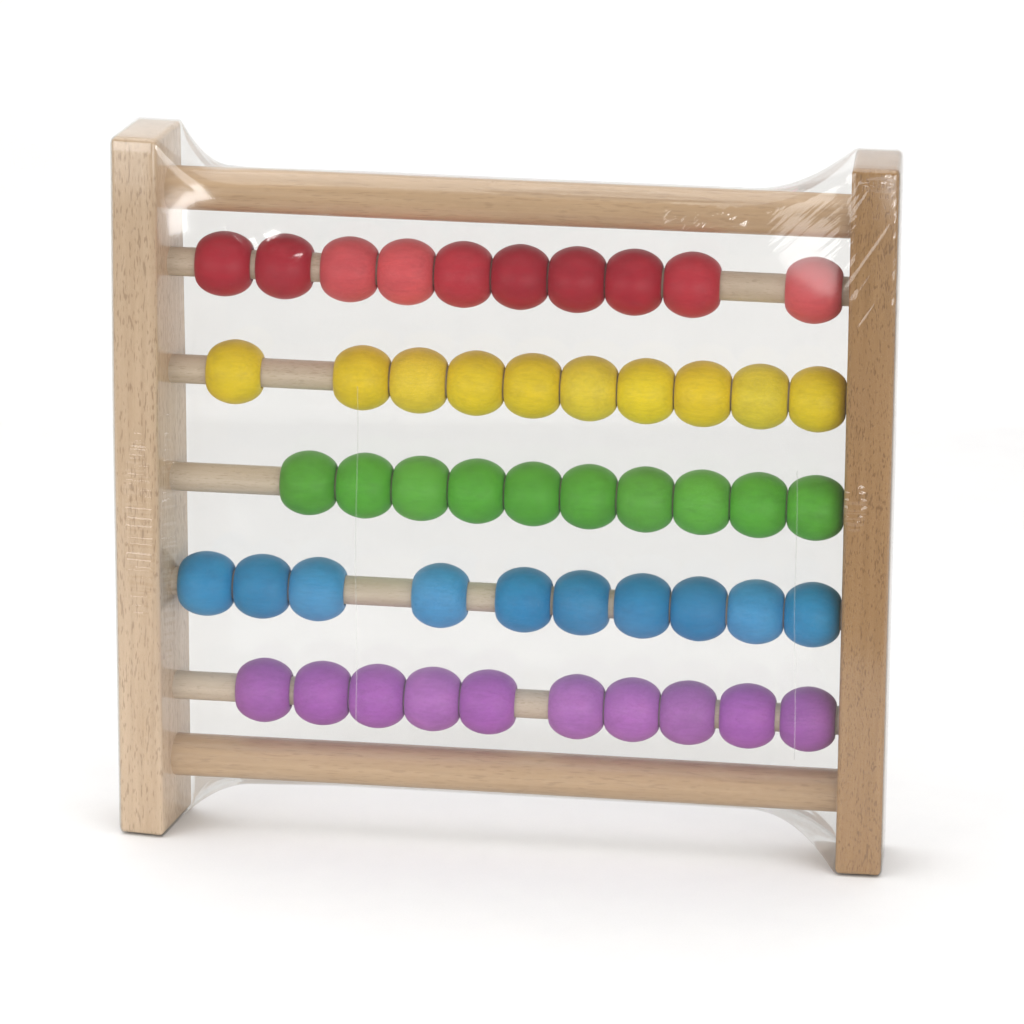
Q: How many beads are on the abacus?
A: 50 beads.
